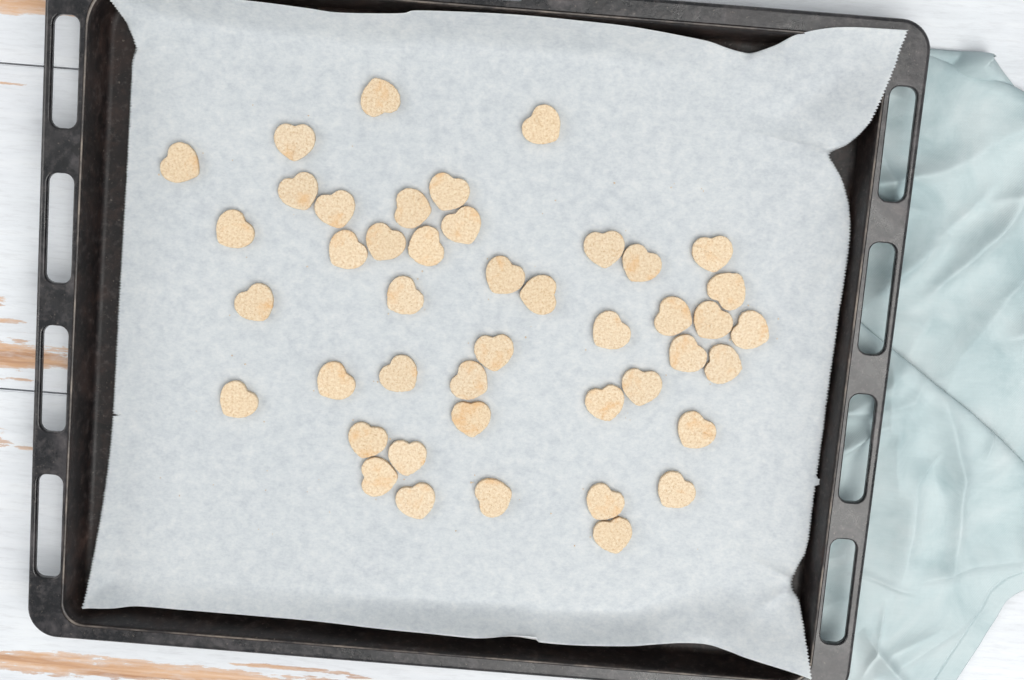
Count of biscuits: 44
